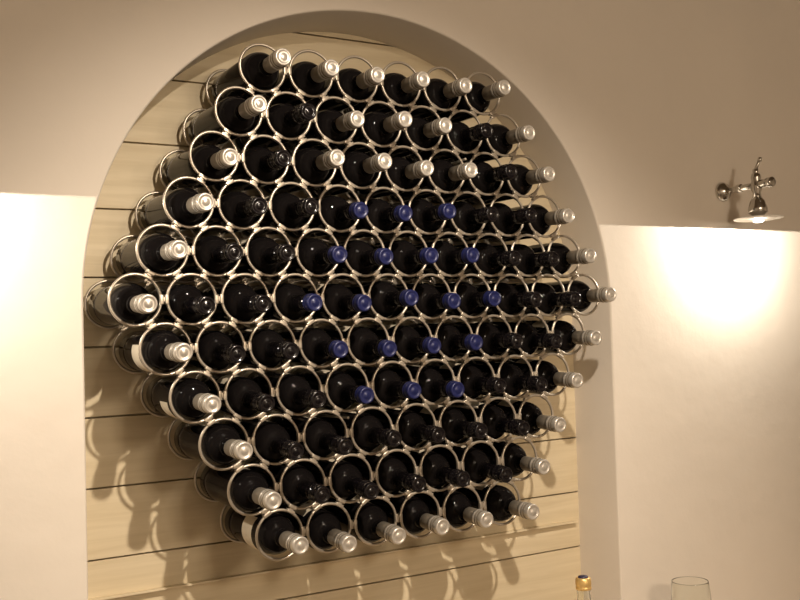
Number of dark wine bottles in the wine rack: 91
